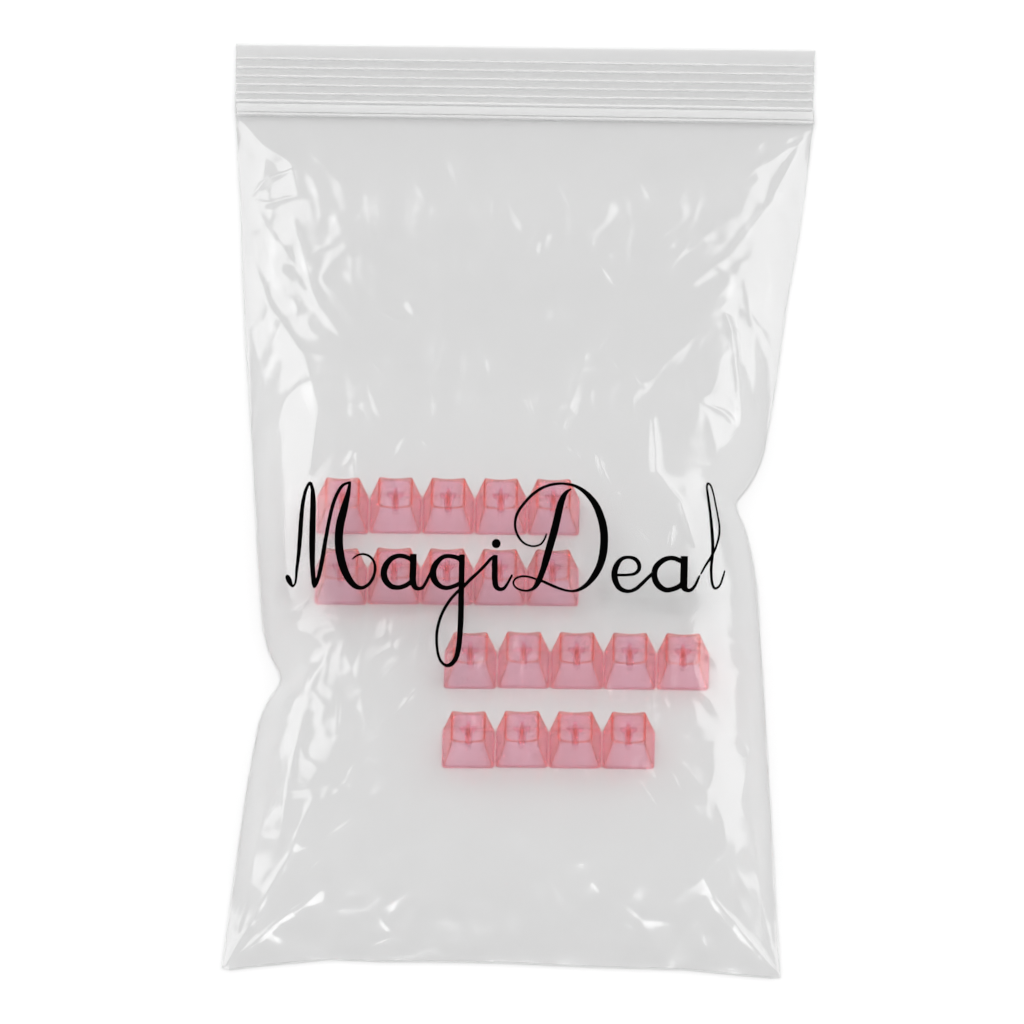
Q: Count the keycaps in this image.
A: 19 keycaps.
